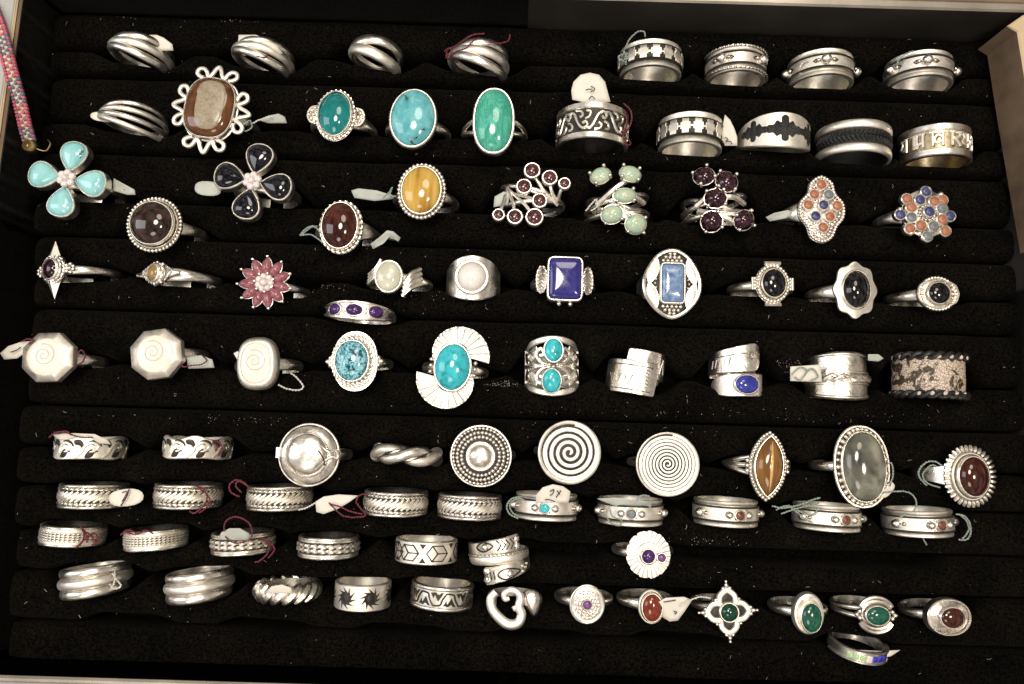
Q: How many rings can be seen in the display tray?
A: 89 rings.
